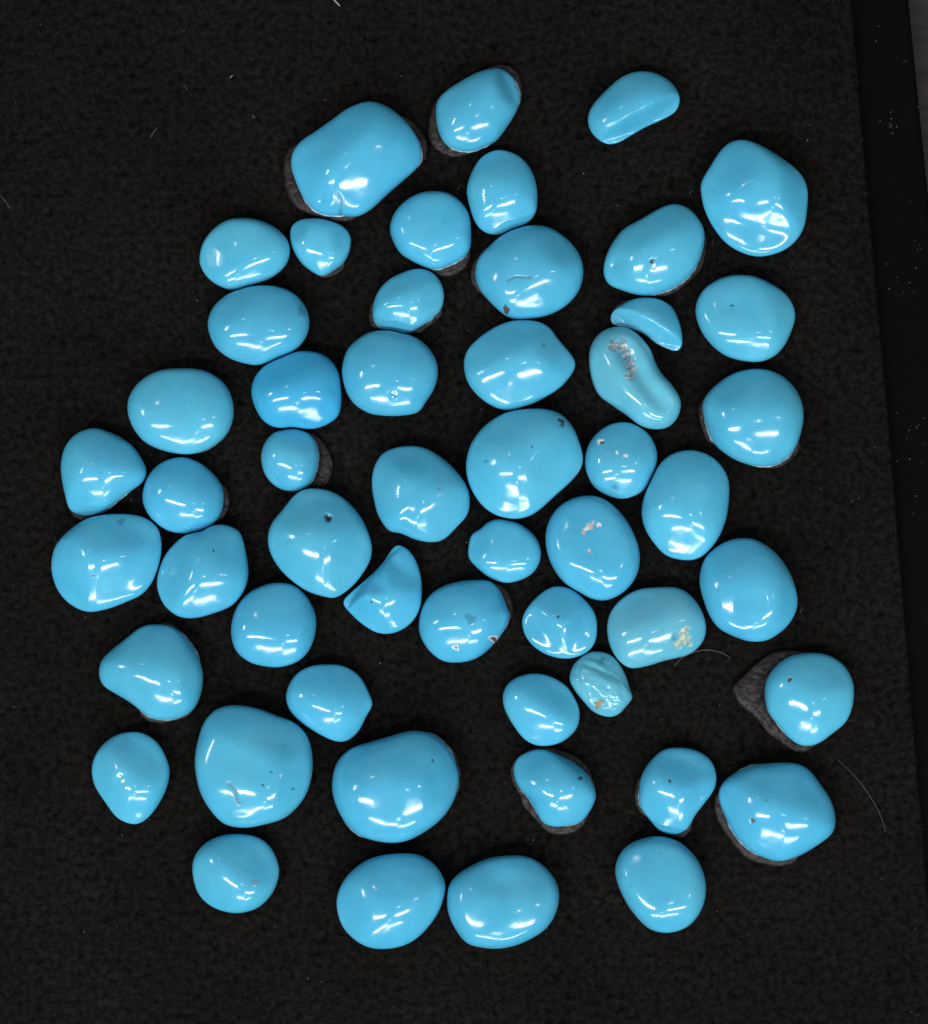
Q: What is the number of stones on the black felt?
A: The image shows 53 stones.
